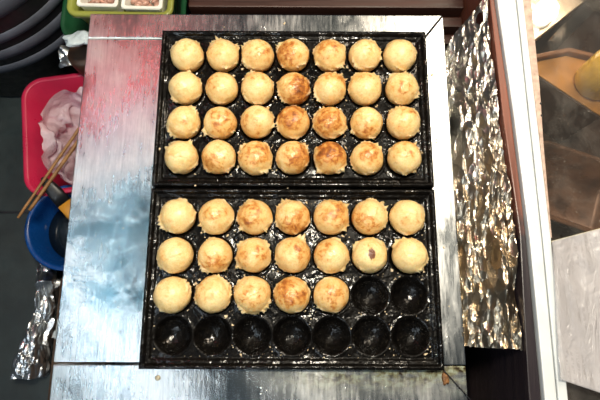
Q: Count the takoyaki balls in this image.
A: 47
